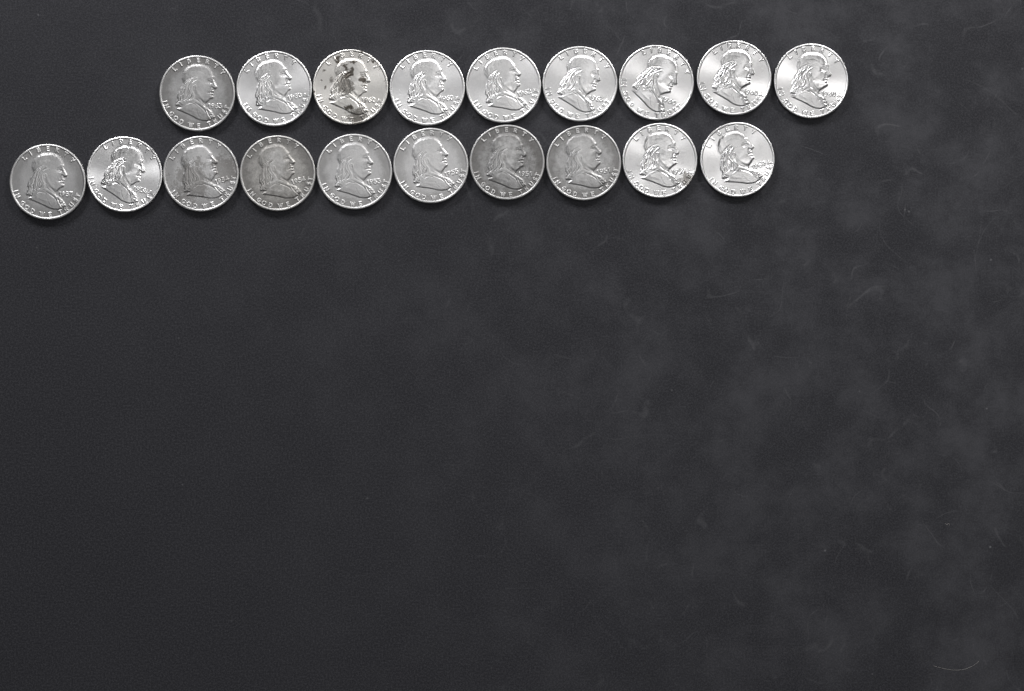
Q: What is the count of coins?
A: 19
